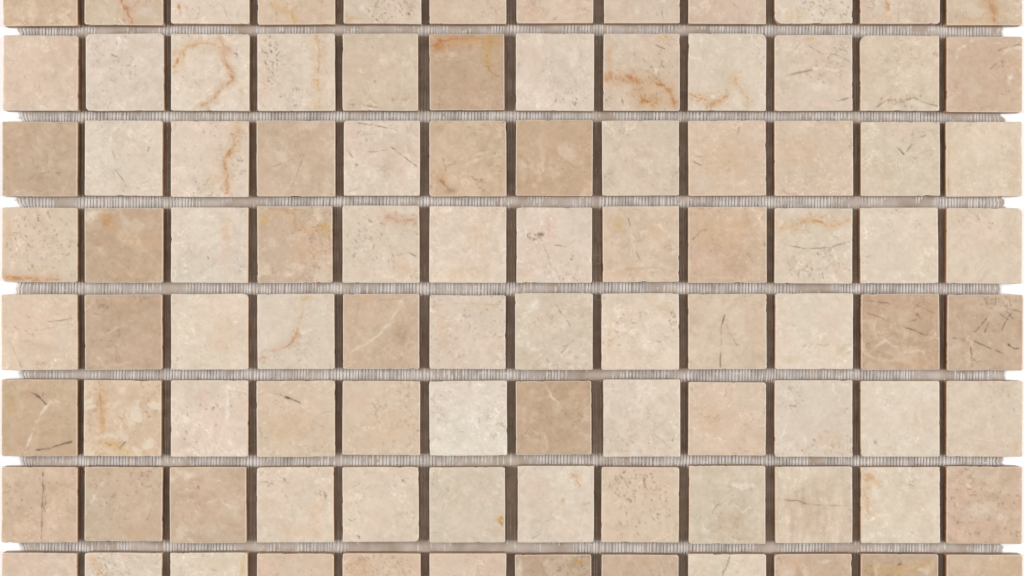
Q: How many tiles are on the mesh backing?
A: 96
